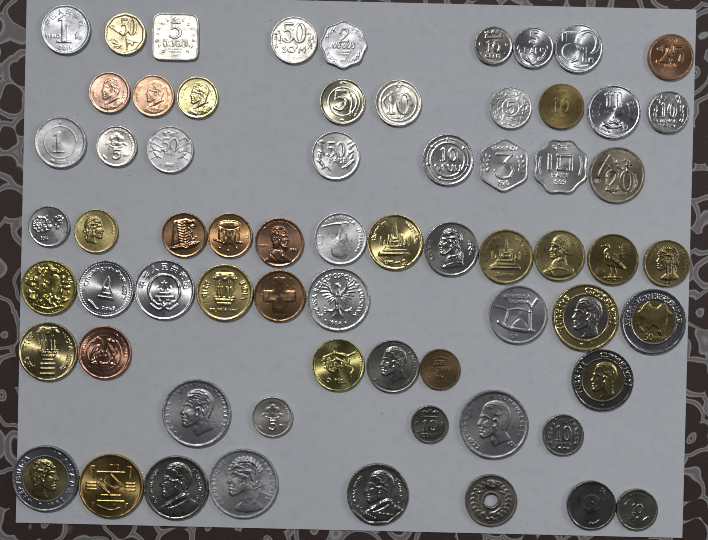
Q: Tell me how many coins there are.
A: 66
